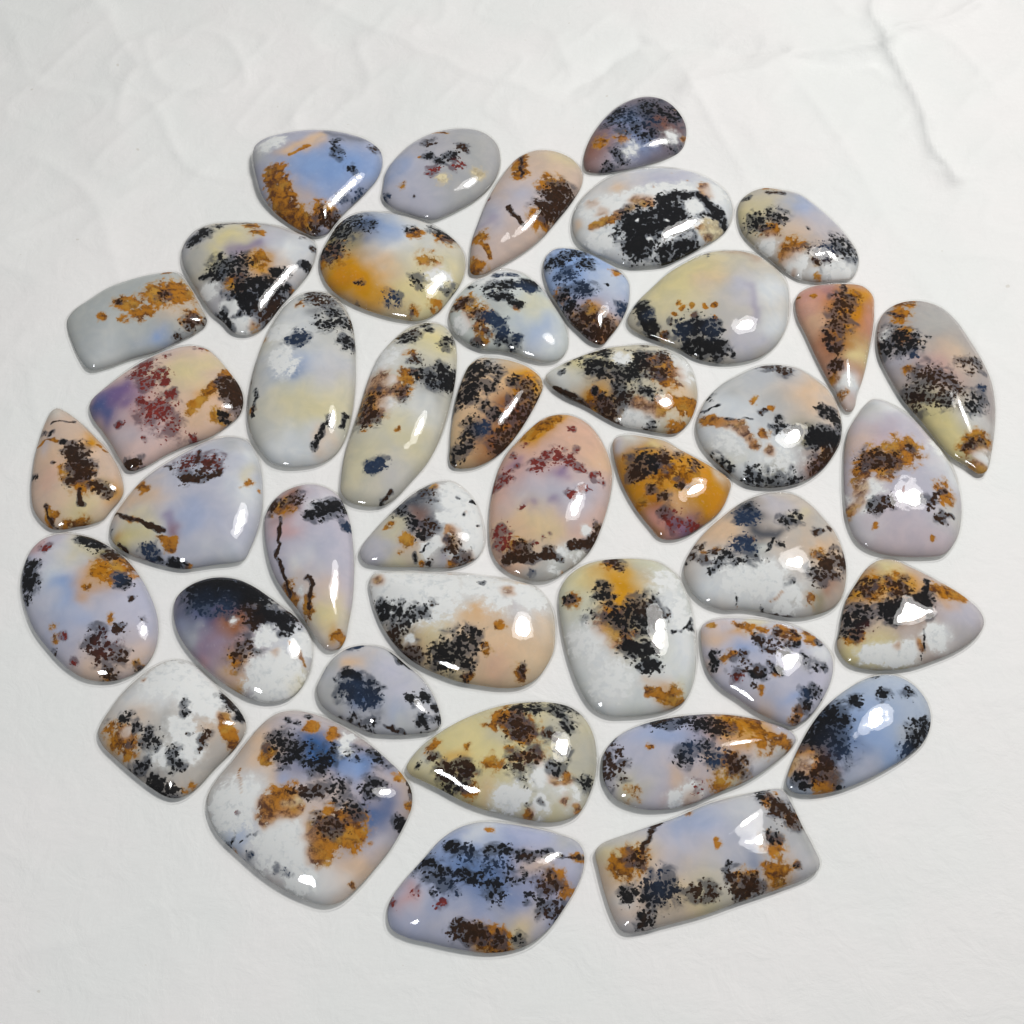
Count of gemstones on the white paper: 42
